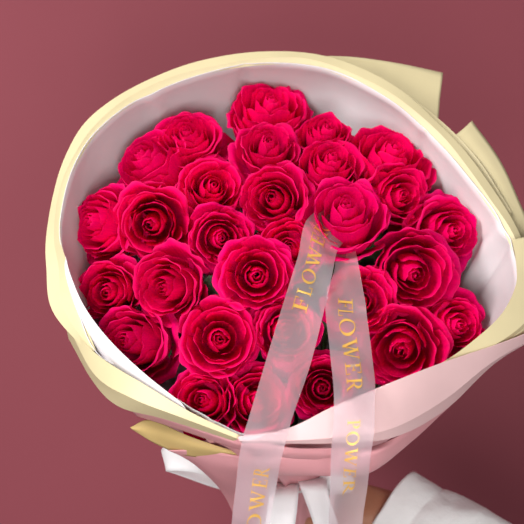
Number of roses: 29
